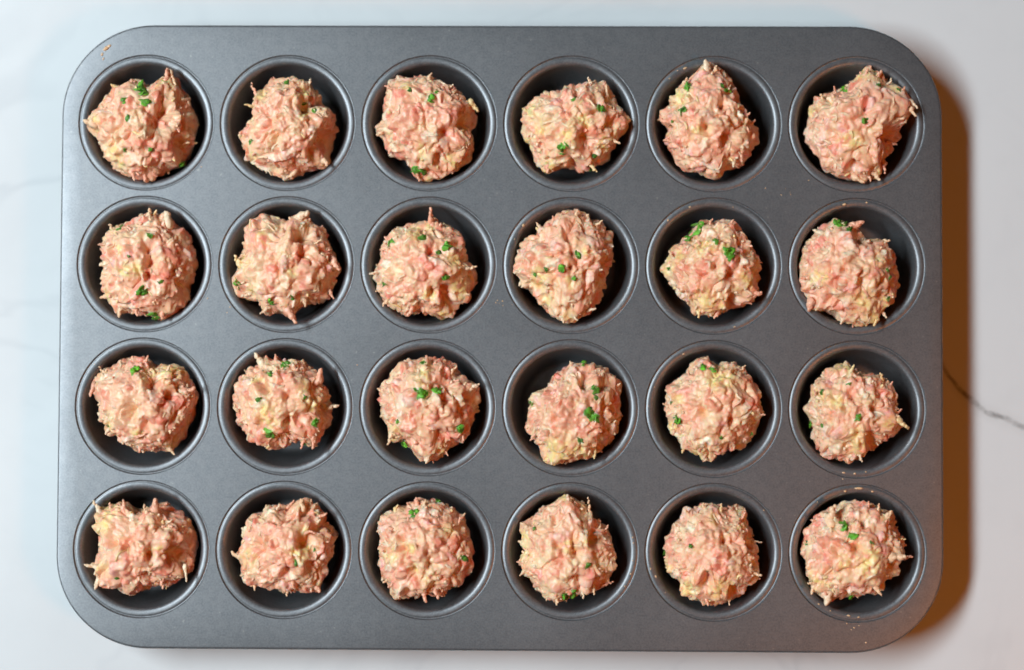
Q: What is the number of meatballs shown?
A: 24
